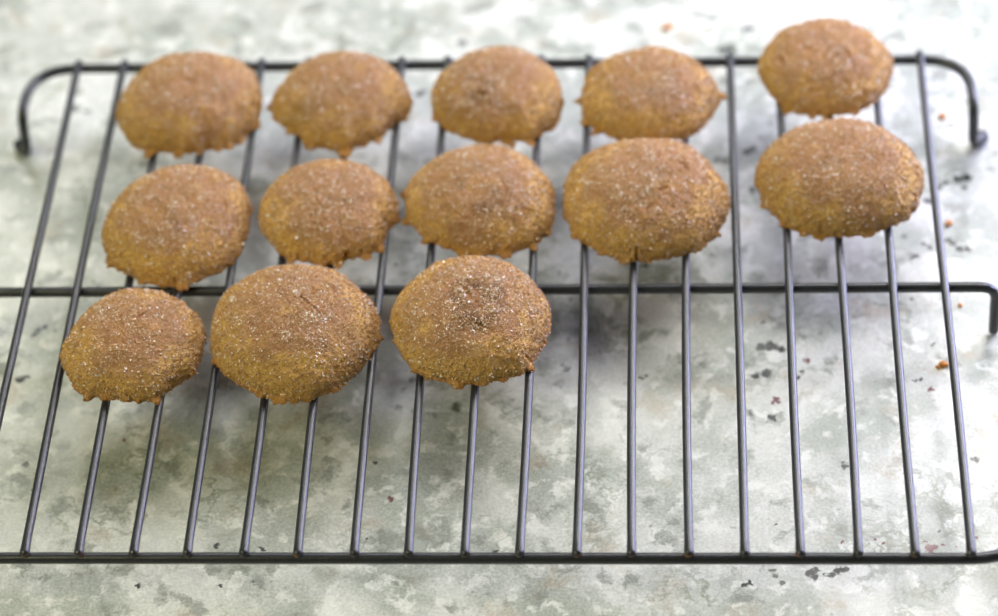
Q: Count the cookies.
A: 13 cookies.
